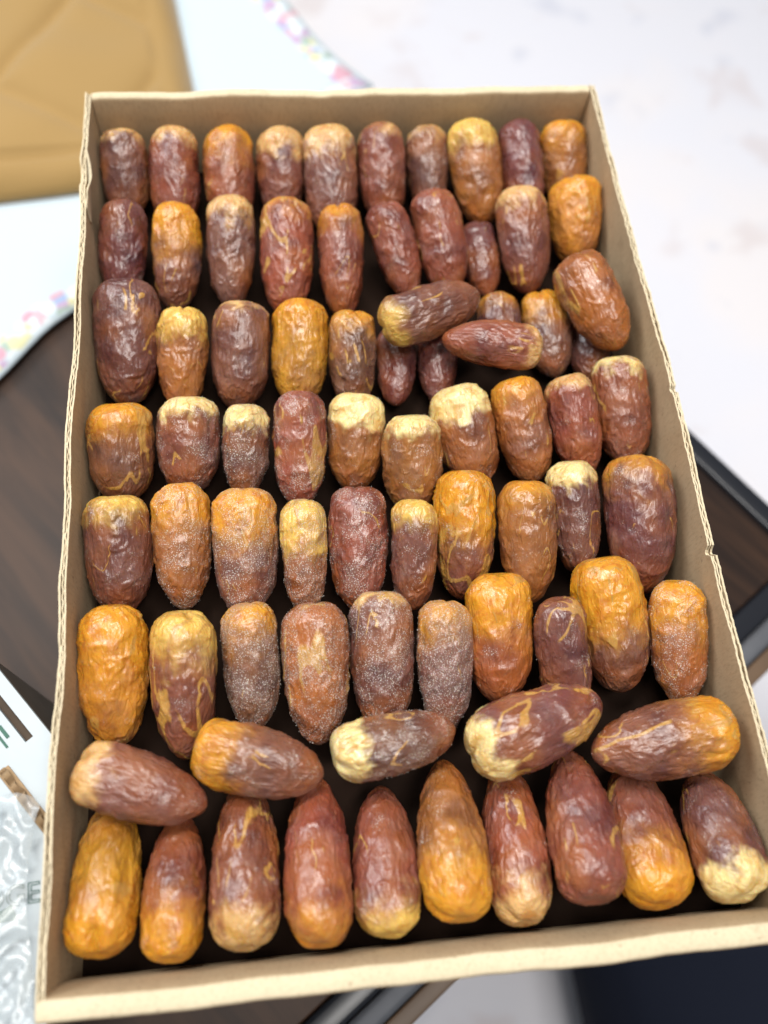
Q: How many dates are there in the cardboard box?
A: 78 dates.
